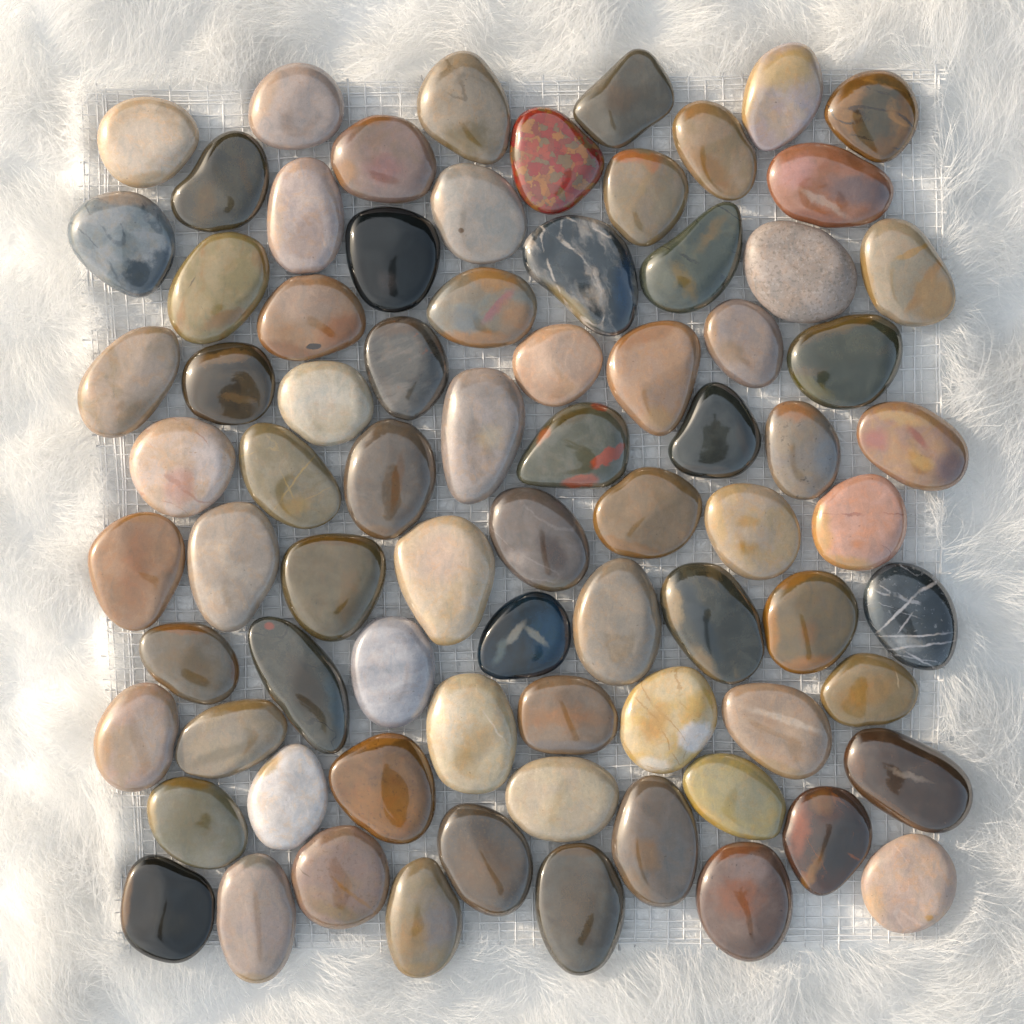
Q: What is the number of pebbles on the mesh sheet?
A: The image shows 78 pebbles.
